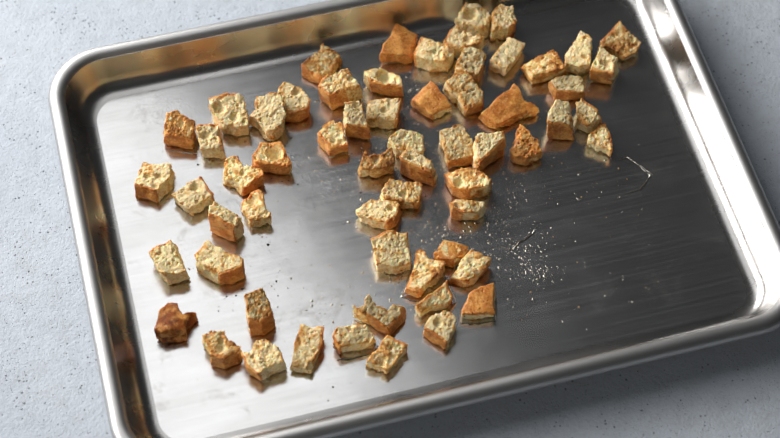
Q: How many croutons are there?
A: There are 62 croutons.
